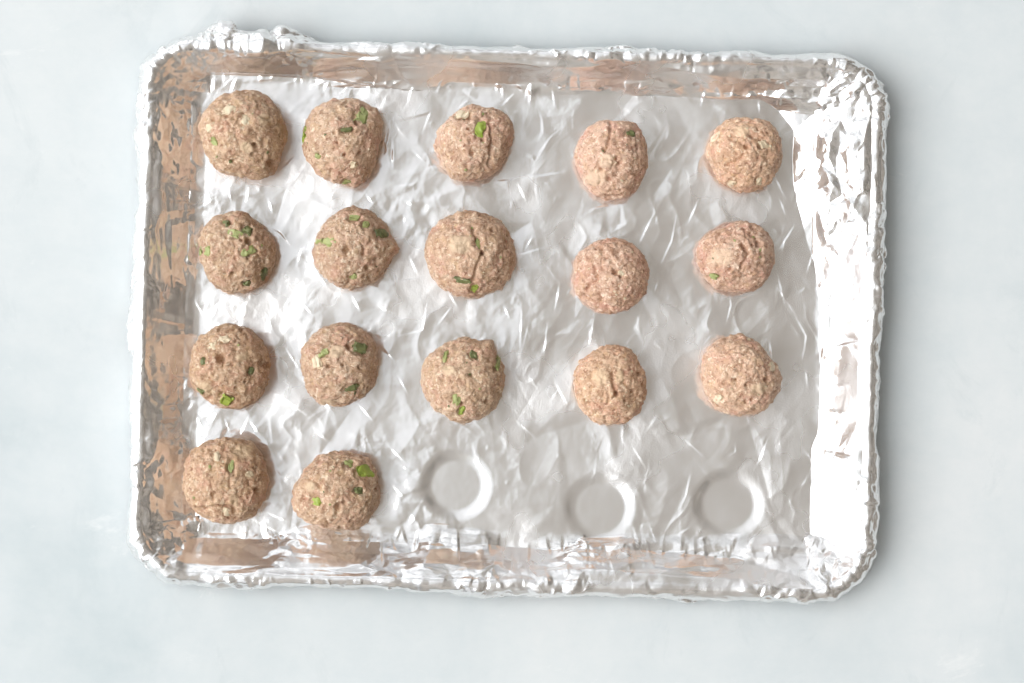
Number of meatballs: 17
